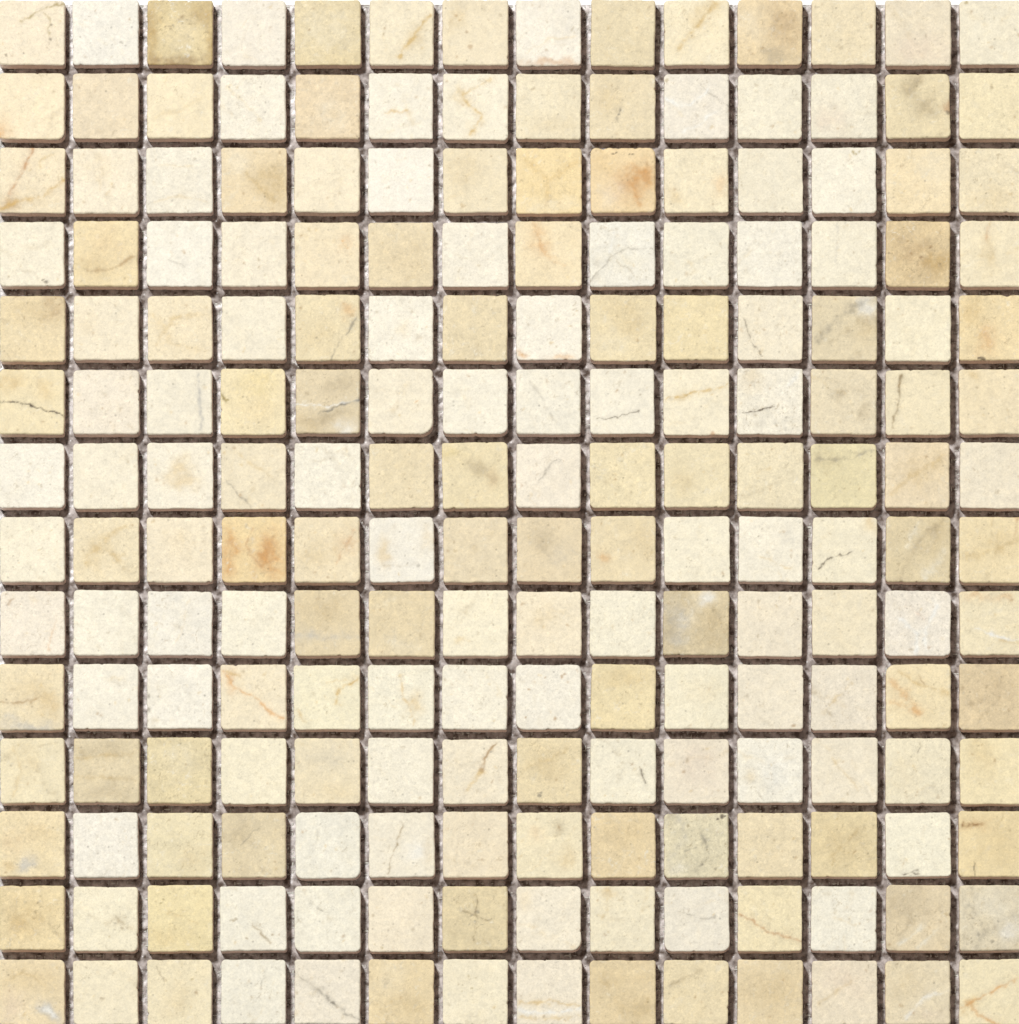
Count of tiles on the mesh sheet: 196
